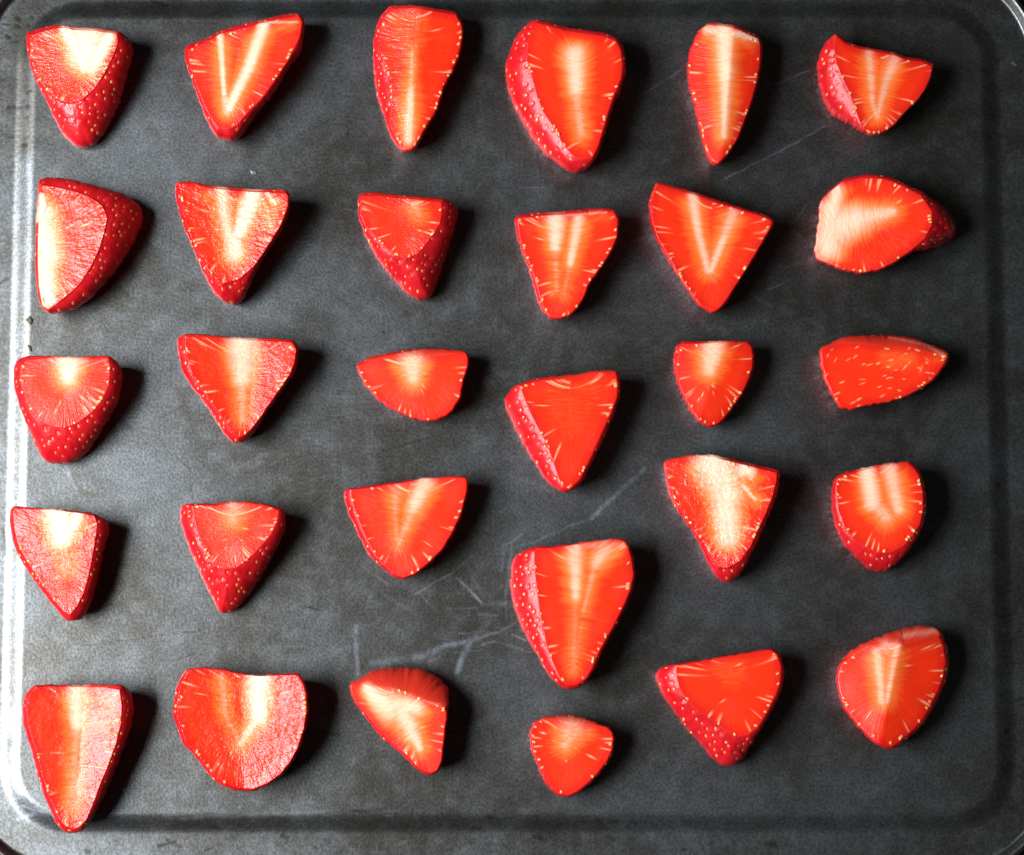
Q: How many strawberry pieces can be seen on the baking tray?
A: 30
